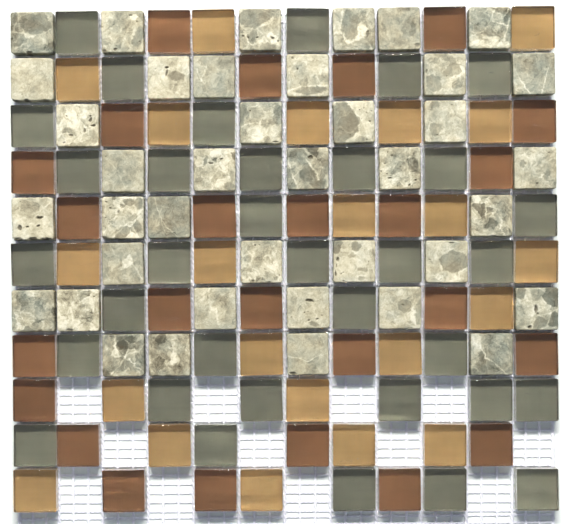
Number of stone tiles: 39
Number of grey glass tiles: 34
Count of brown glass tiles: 25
